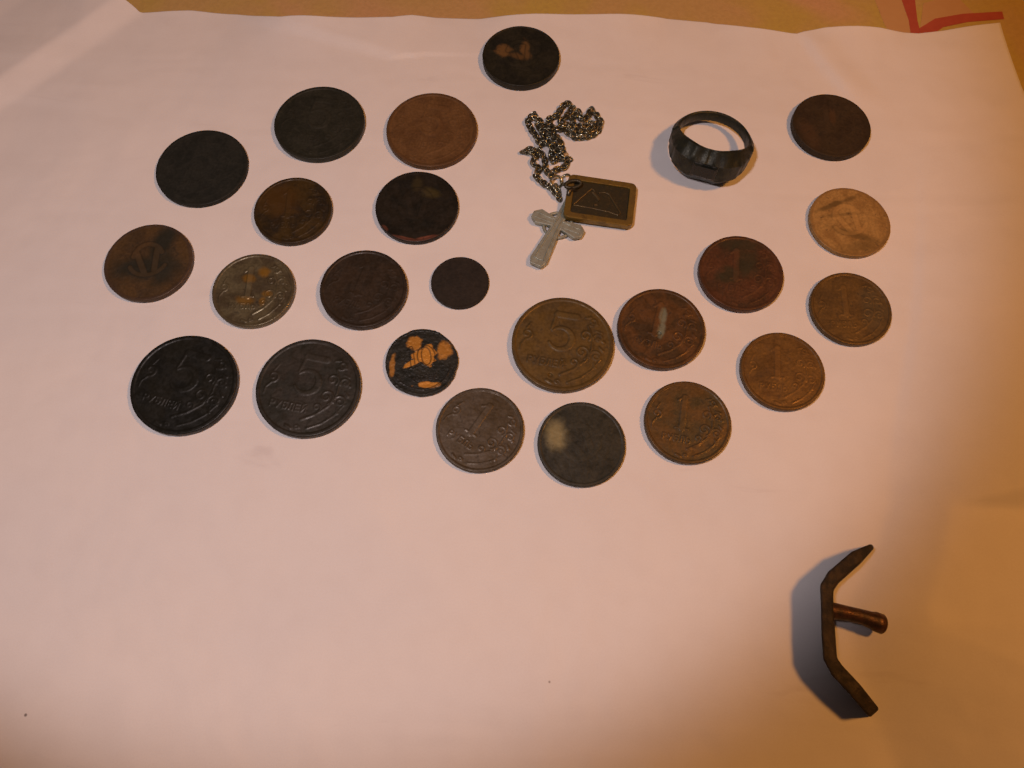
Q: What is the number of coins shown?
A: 23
